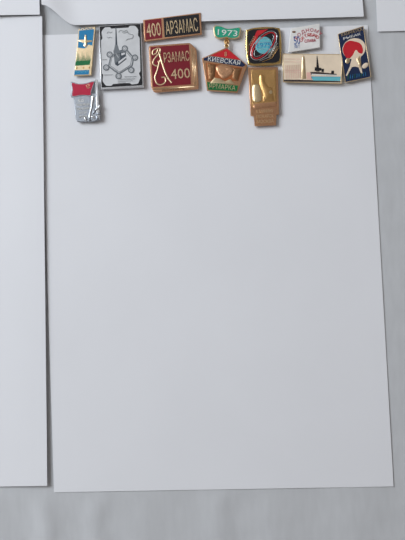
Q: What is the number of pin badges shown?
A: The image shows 11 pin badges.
